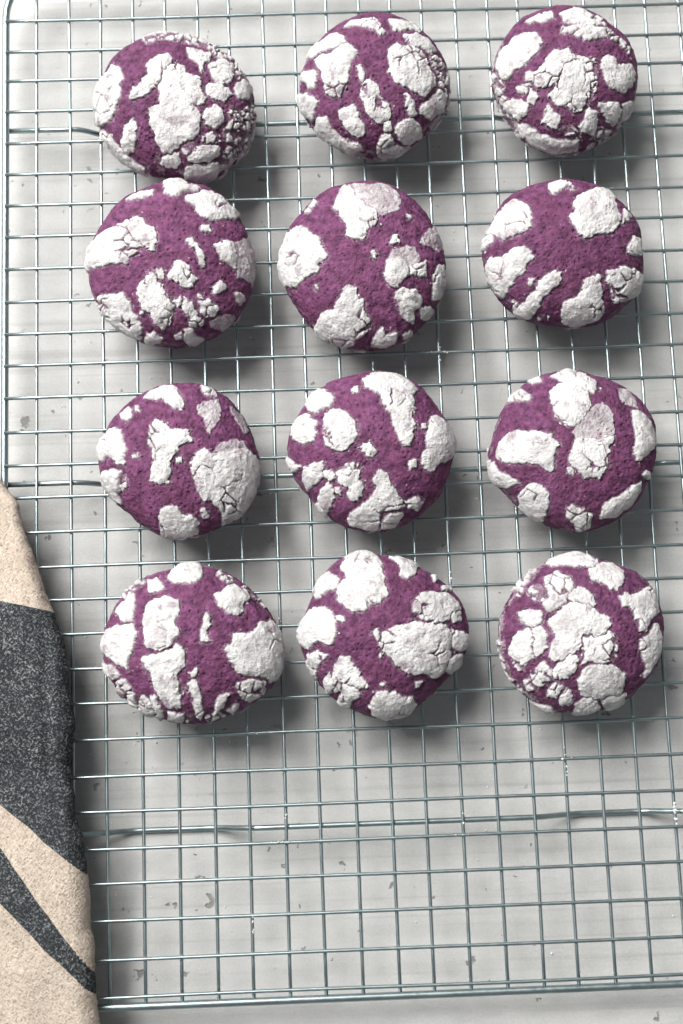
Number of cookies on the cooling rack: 12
